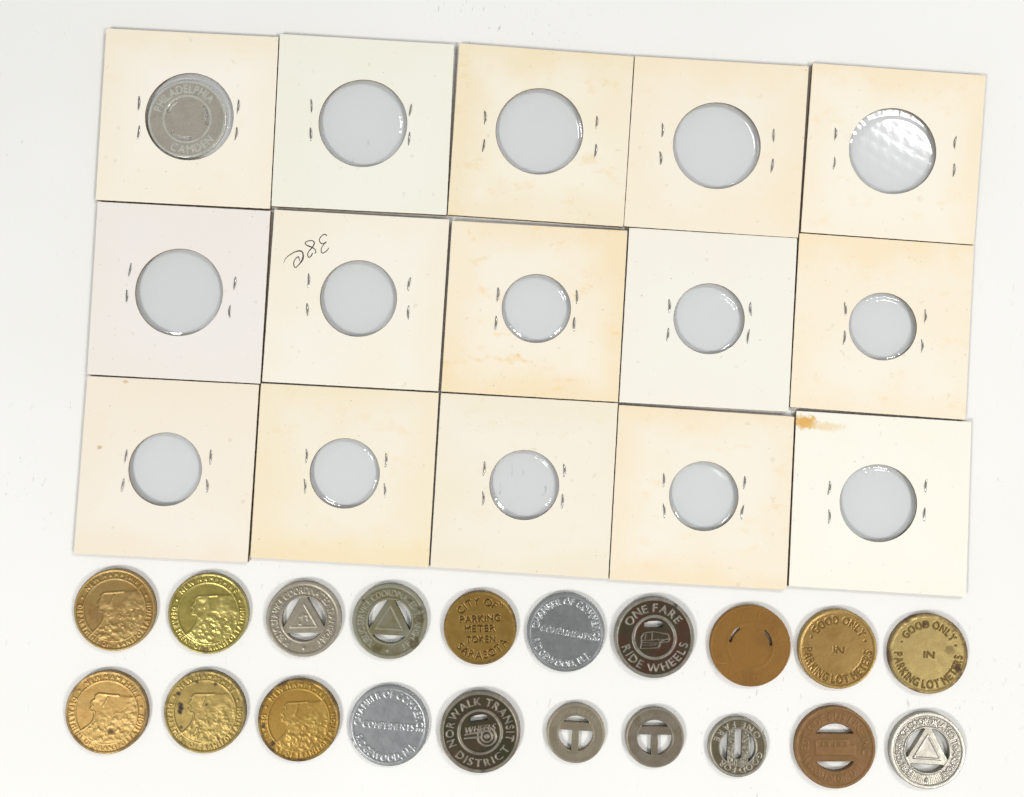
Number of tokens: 21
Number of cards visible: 15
